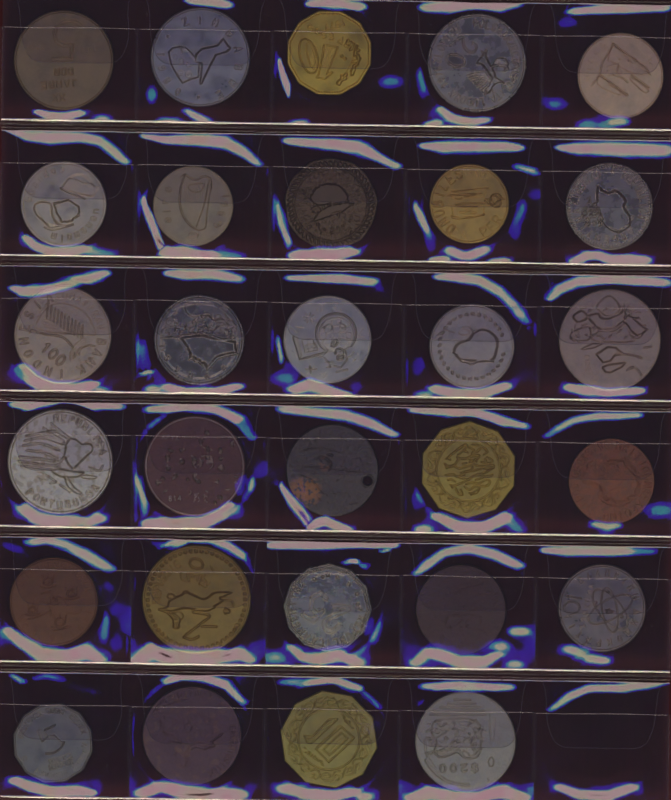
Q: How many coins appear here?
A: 29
